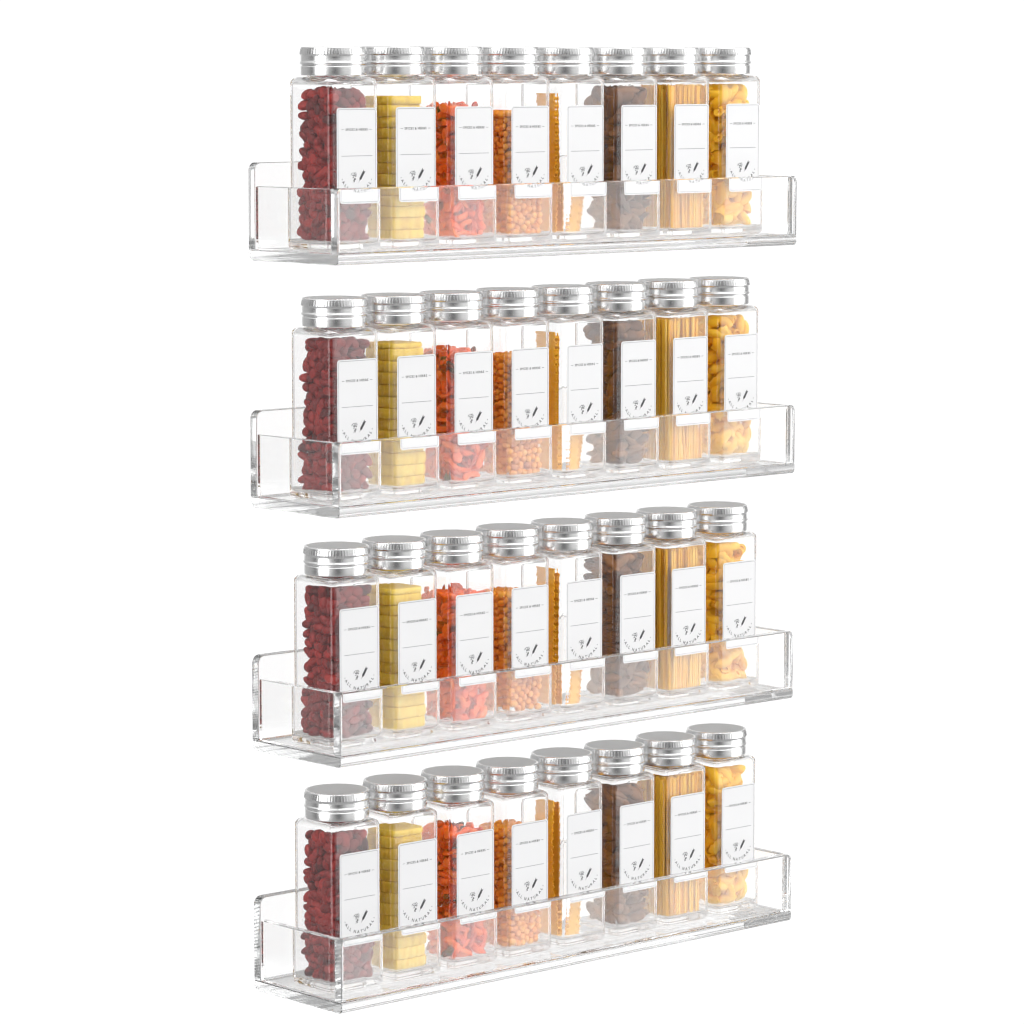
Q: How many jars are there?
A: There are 32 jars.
